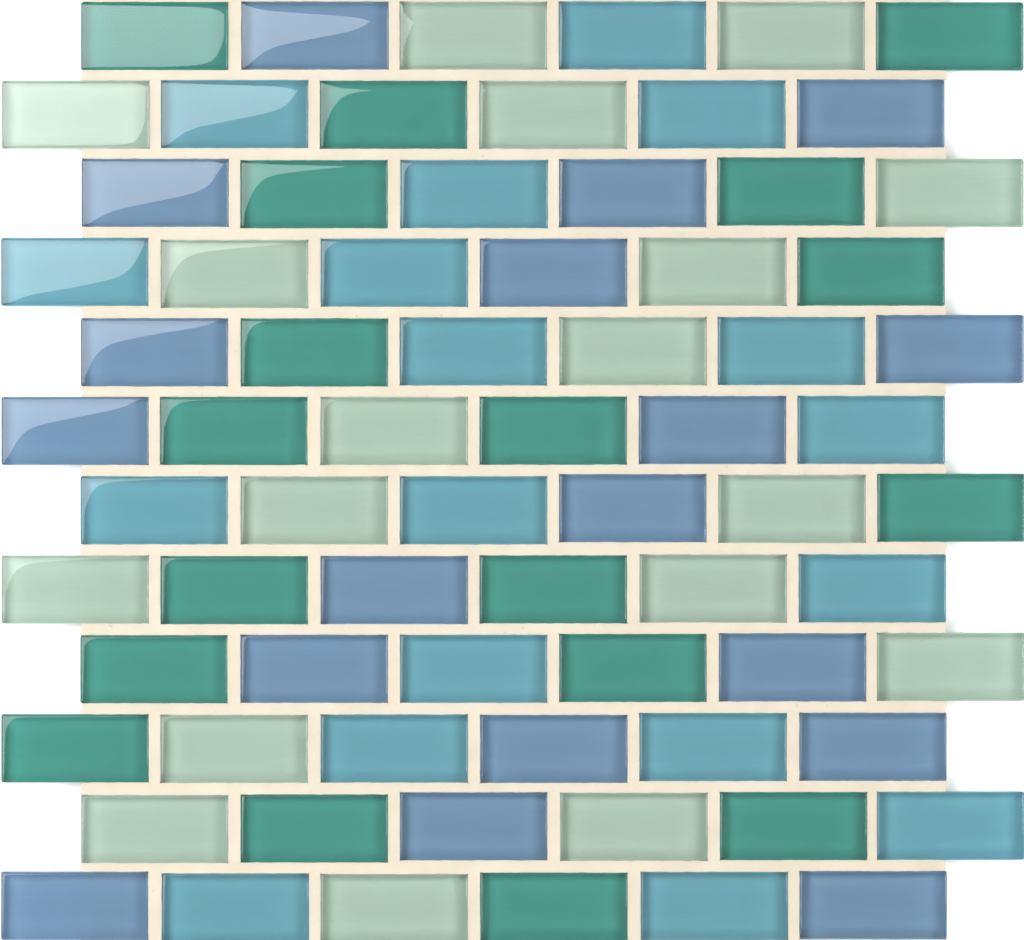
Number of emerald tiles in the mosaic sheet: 18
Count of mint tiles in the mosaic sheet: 18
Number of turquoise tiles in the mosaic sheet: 18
